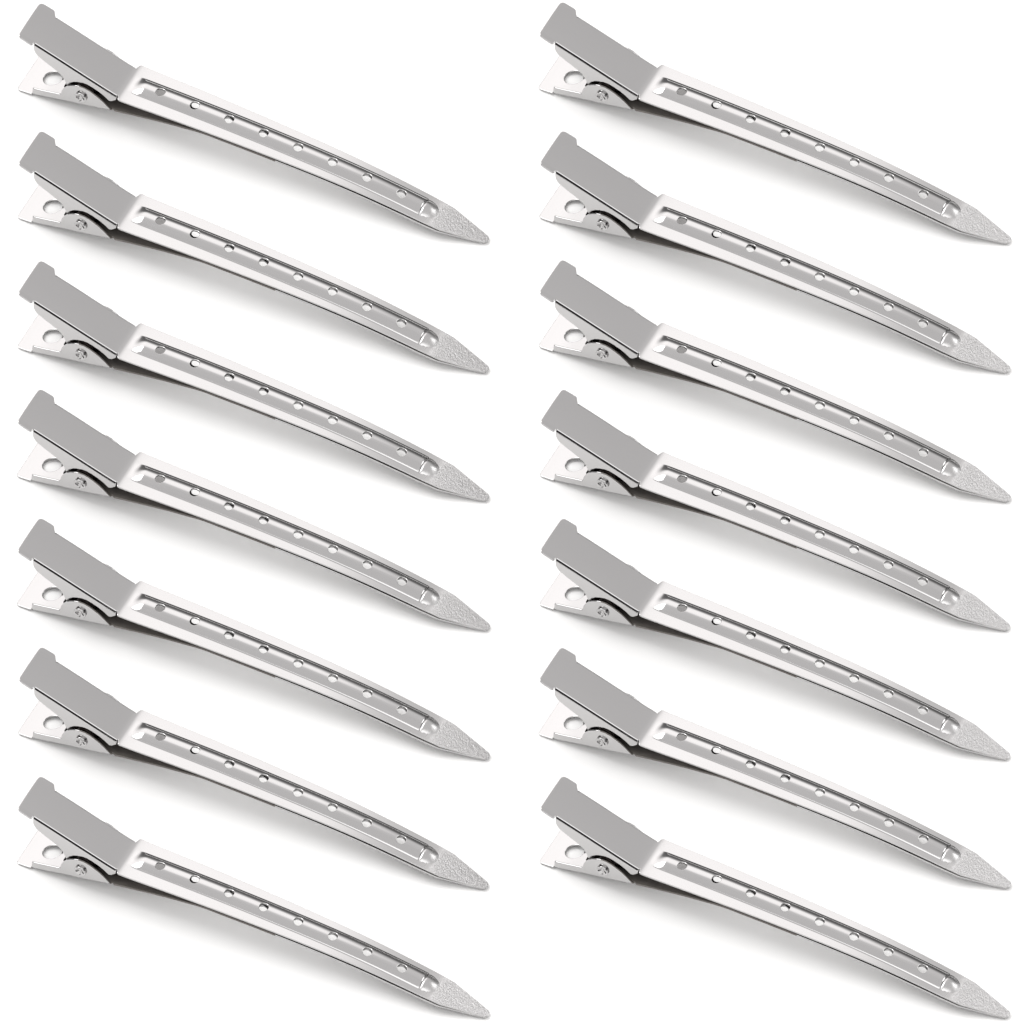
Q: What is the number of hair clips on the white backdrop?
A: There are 14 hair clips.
